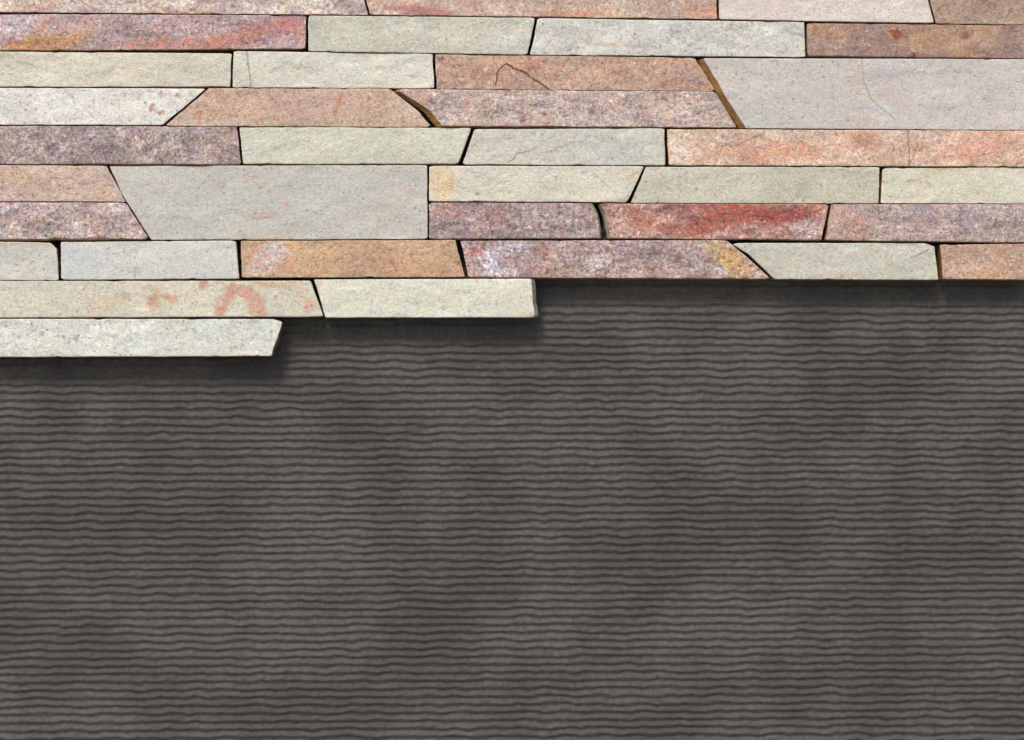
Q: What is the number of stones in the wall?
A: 37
